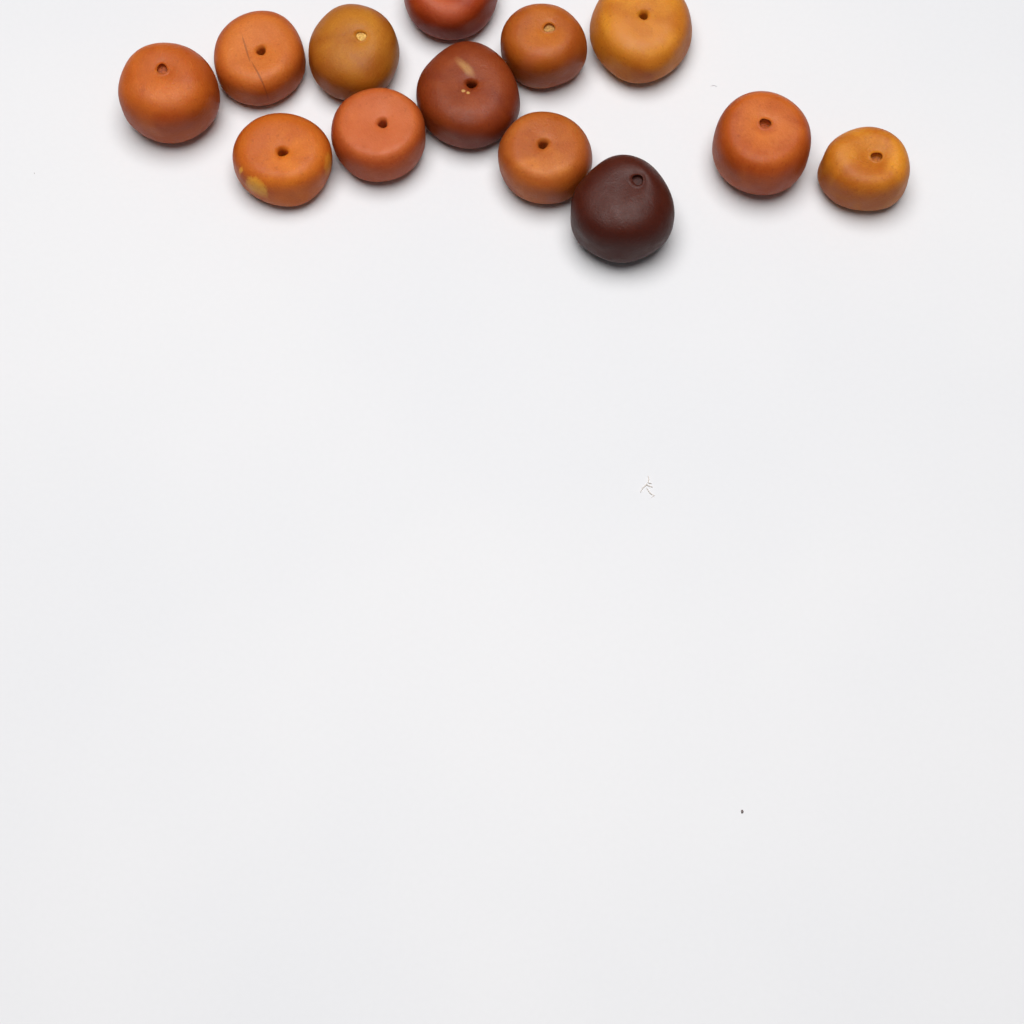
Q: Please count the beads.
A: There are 13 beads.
